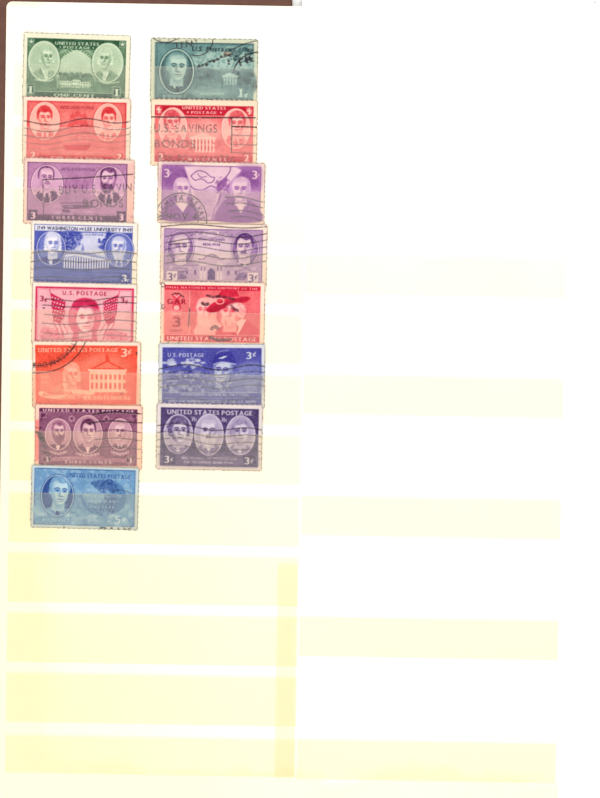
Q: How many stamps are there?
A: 15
